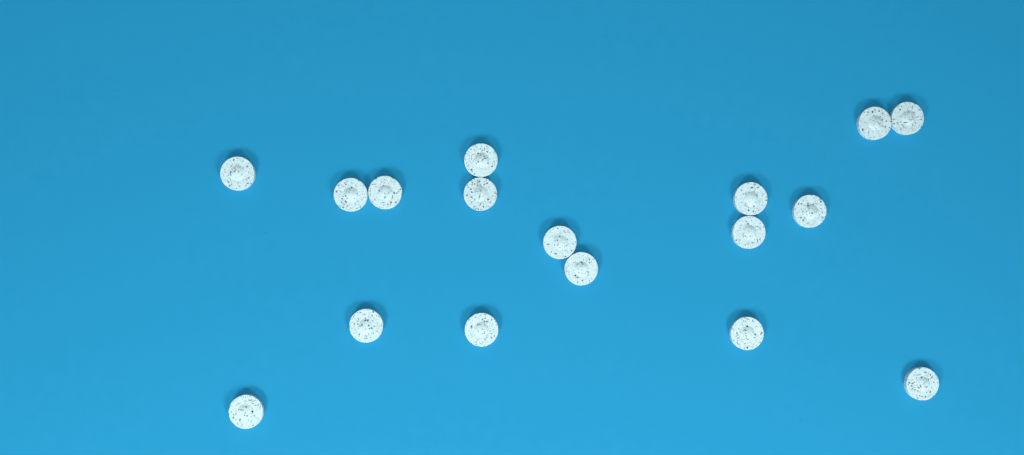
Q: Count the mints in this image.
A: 17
